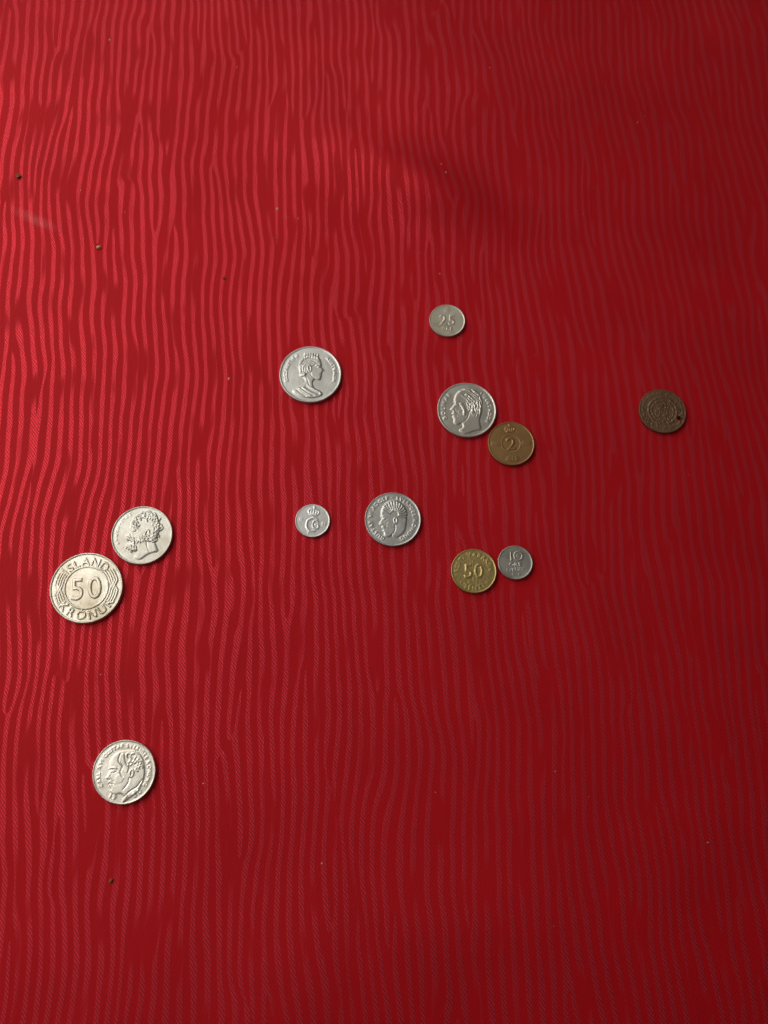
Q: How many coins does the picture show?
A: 12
